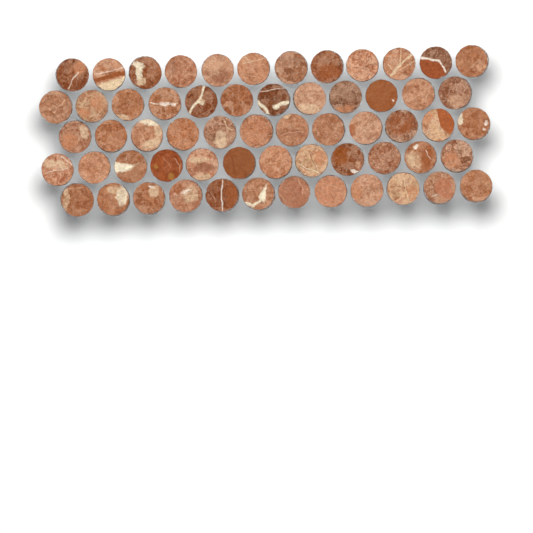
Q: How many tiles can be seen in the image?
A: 60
